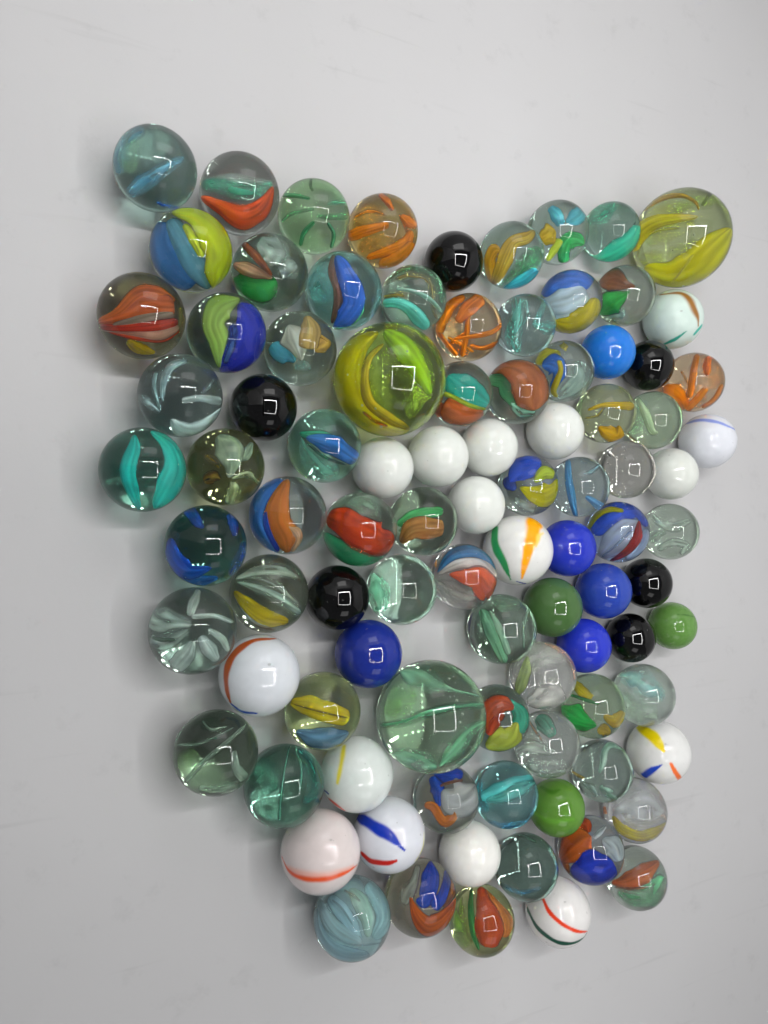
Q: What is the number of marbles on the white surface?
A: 93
